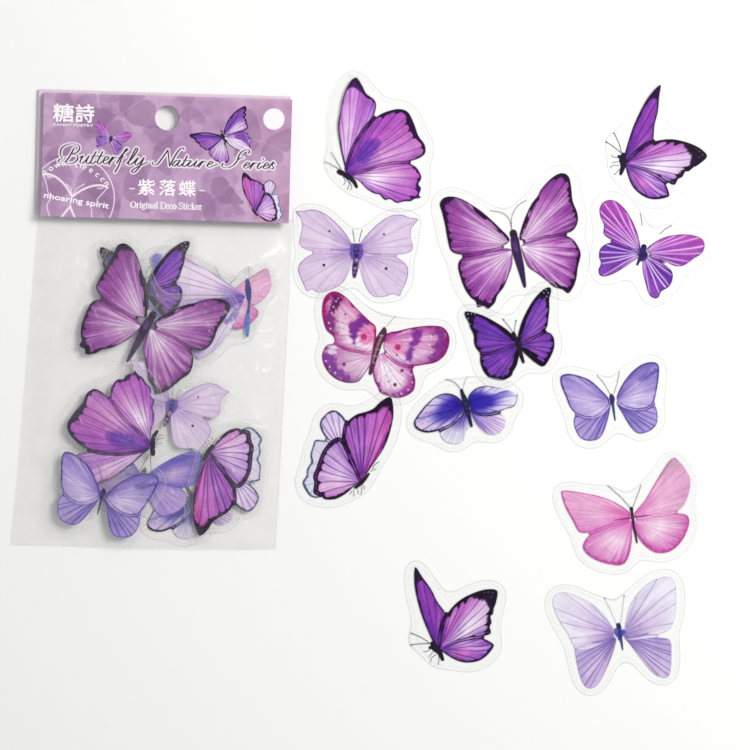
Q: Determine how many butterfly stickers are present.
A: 23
